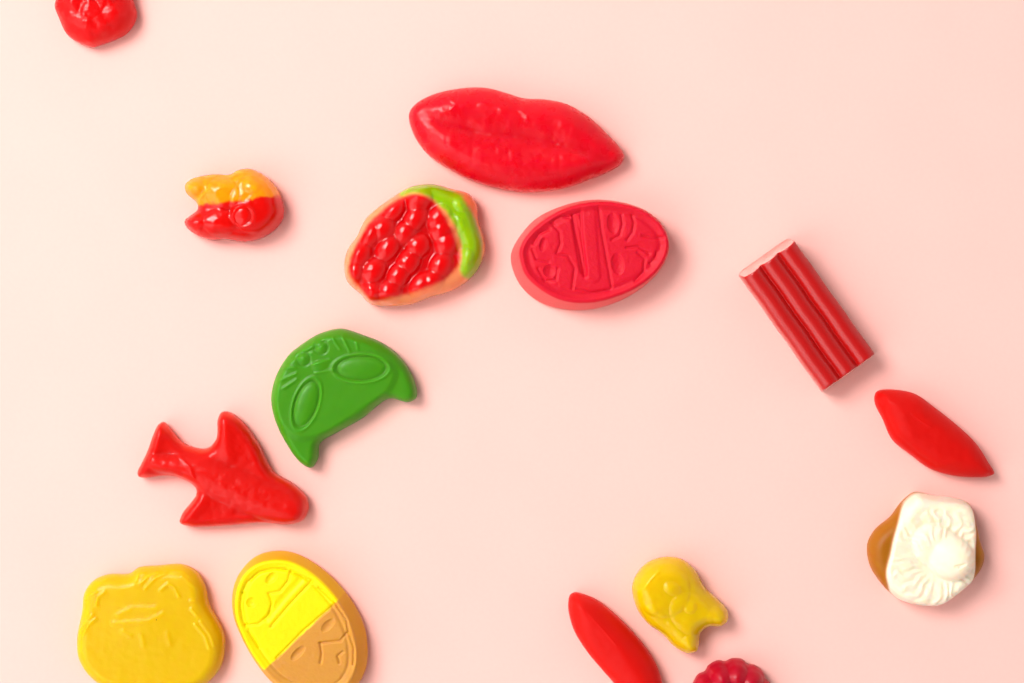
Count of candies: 15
